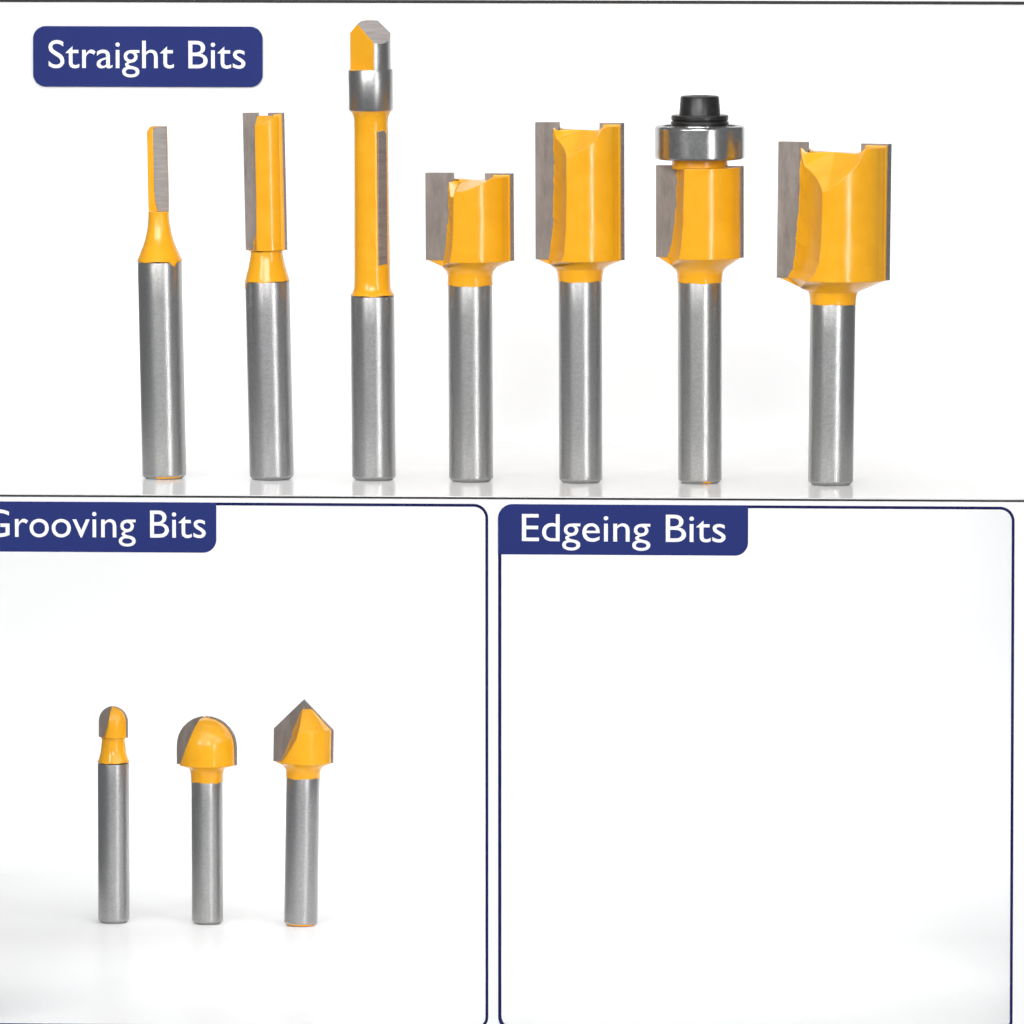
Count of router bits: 10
